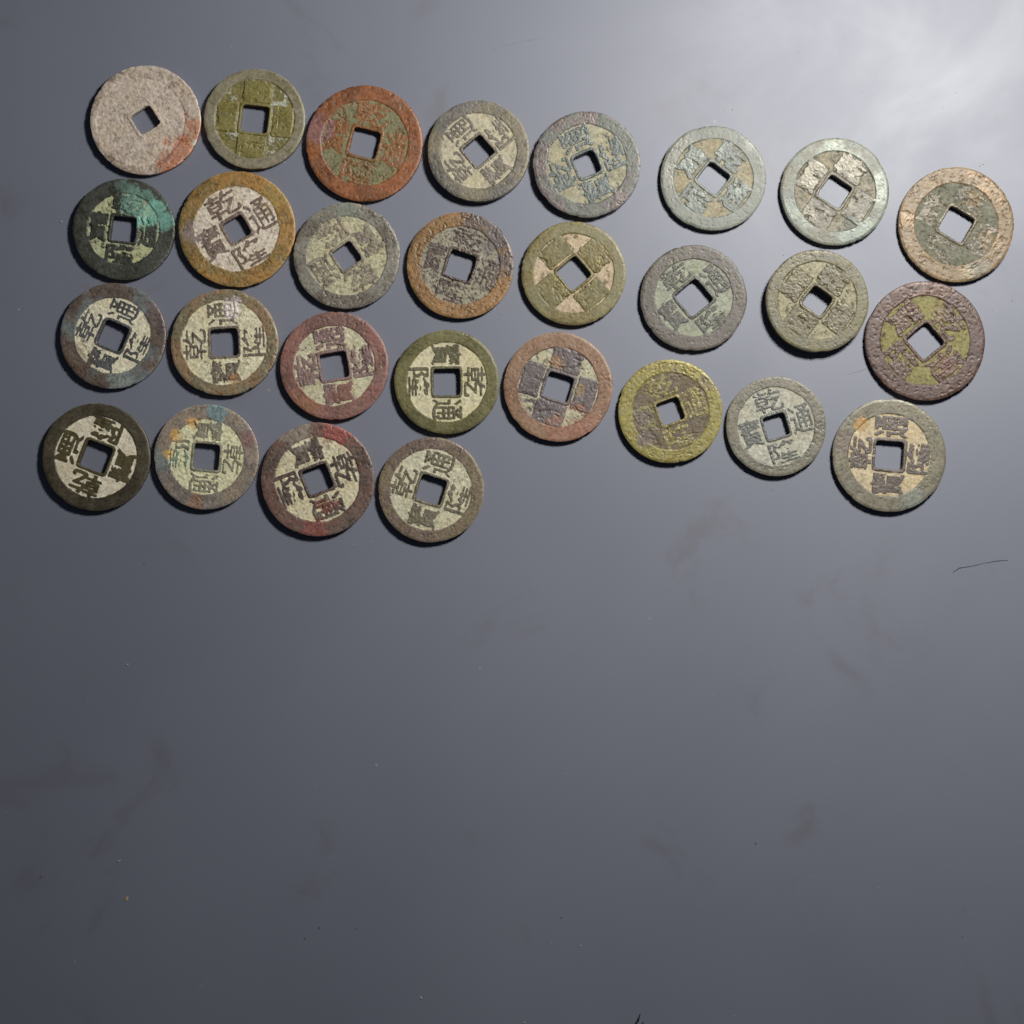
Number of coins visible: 28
